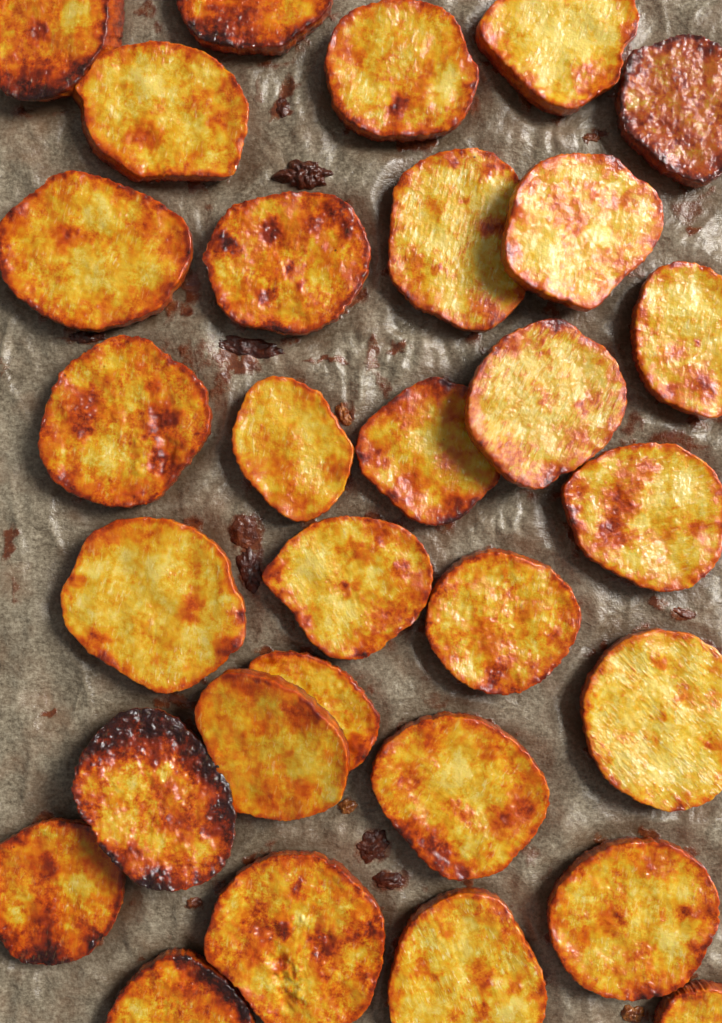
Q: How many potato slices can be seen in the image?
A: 30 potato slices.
